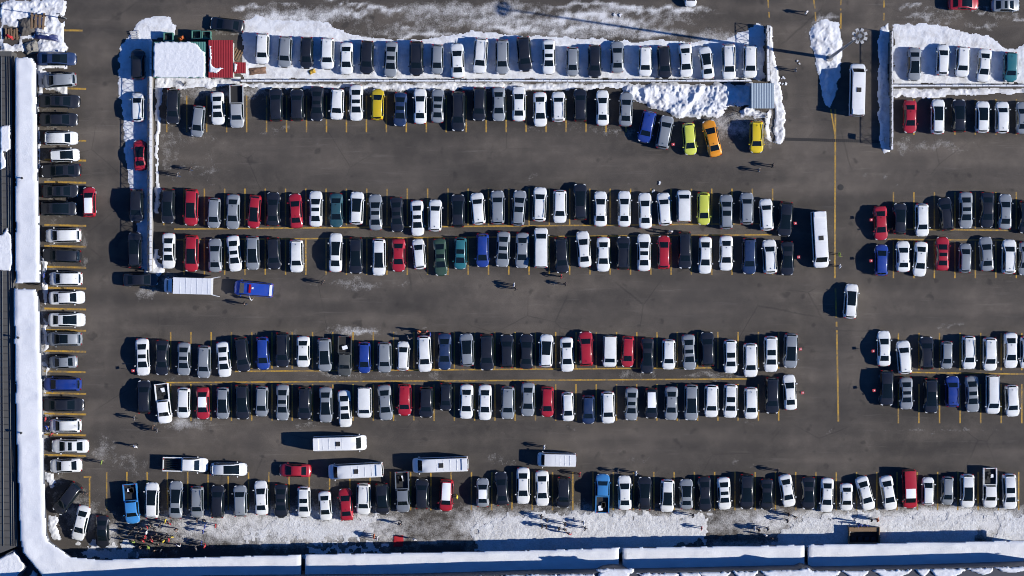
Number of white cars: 118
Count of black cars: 73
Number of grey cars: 59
